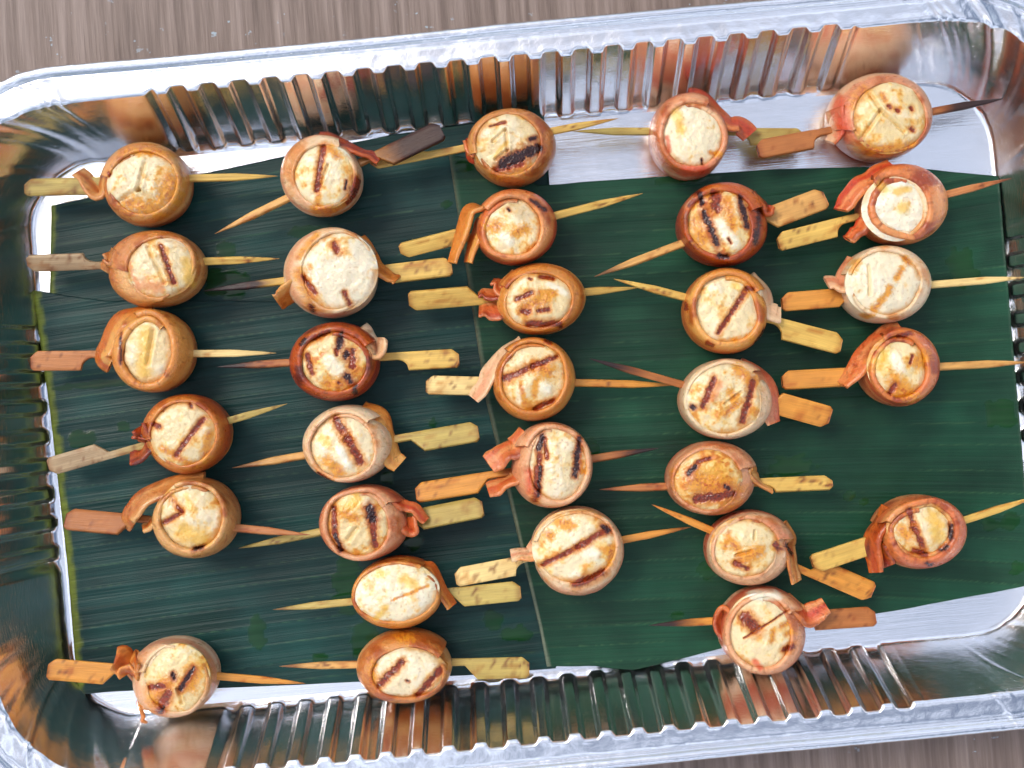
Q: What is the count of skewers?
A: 31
